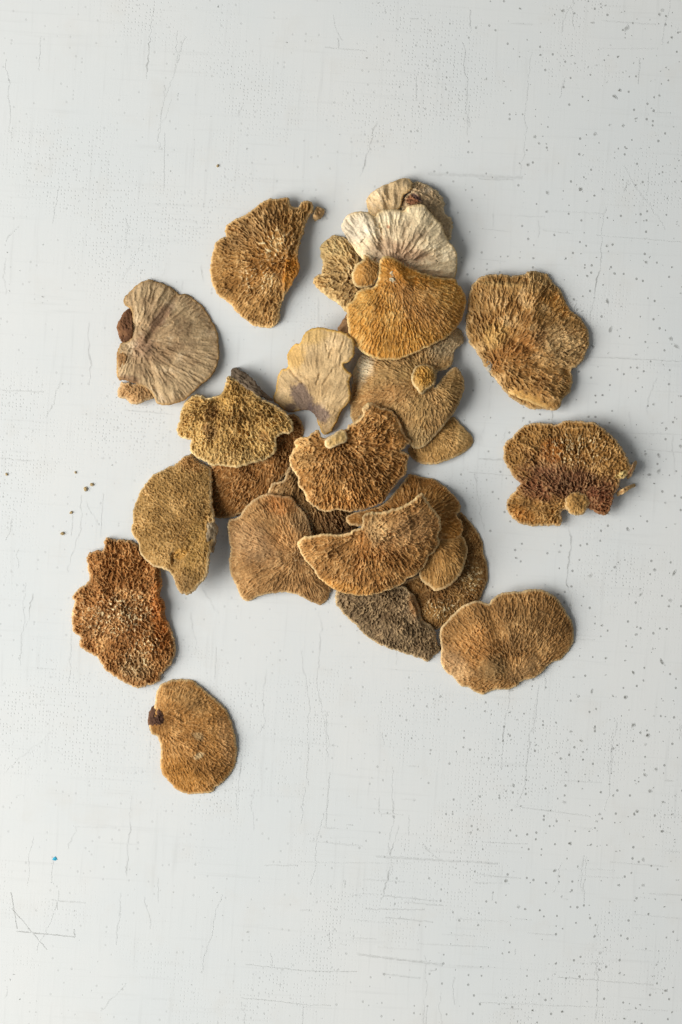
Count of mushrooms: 24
